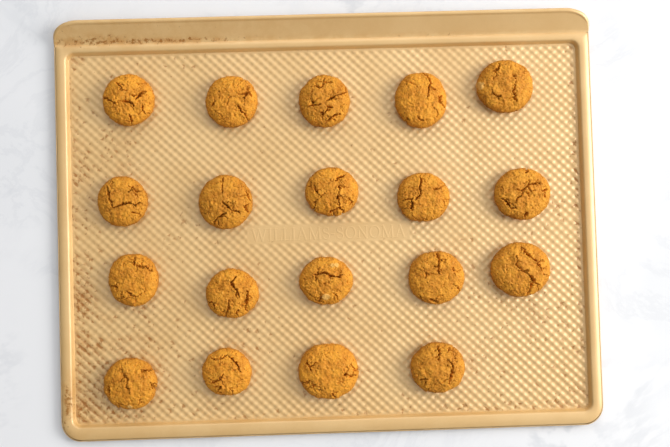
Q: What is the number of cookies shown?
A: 19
